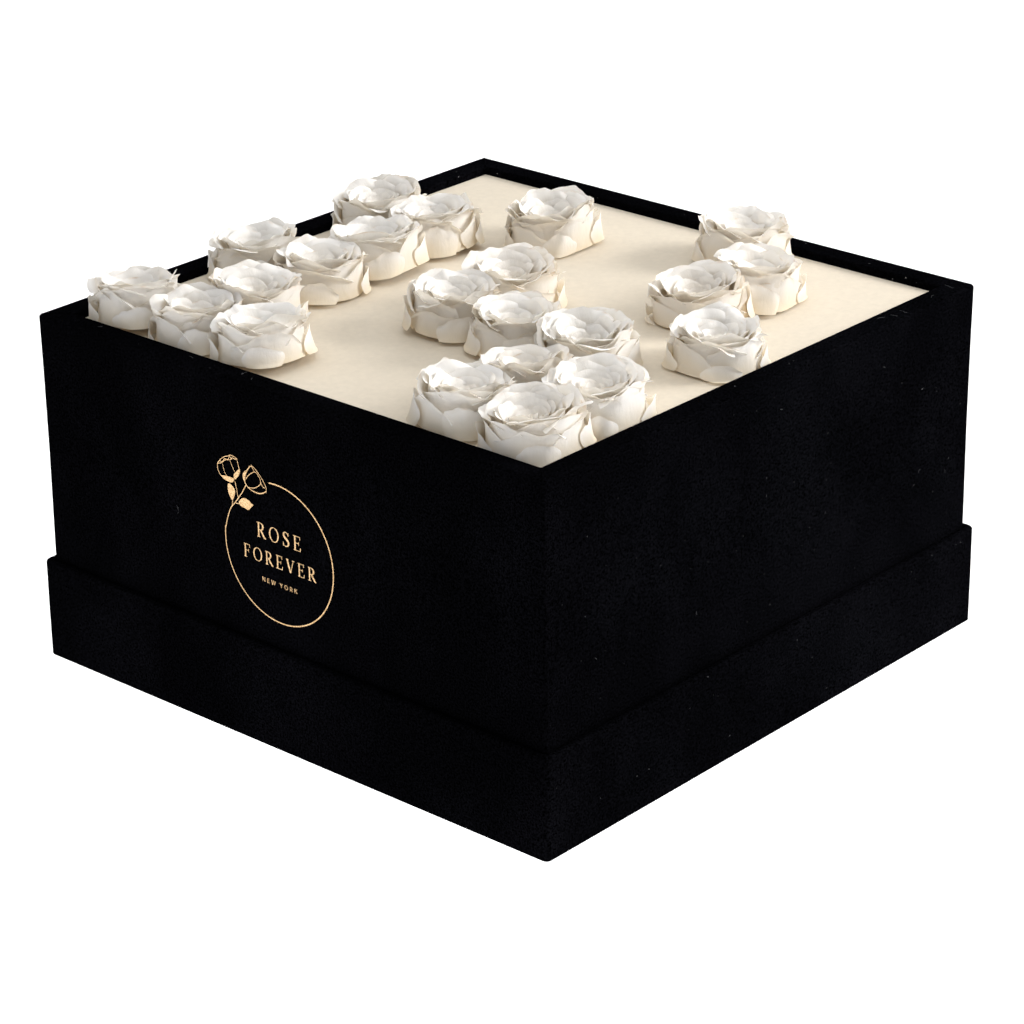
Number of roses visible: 22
